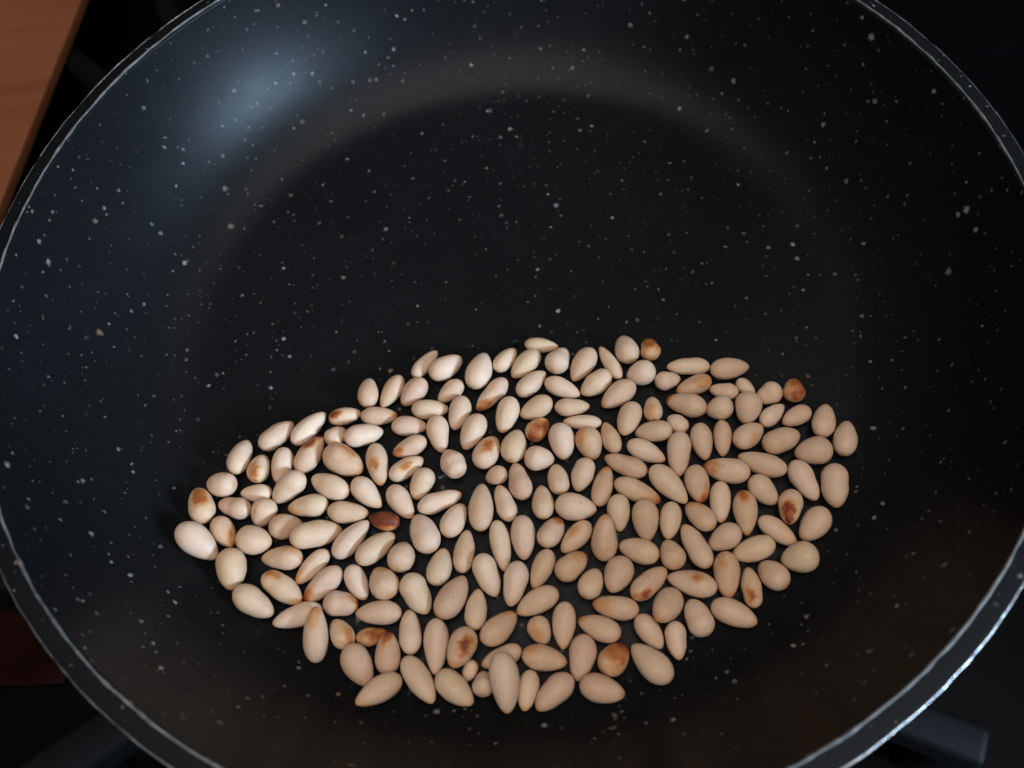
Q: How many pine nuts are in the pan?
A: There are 200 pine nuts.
